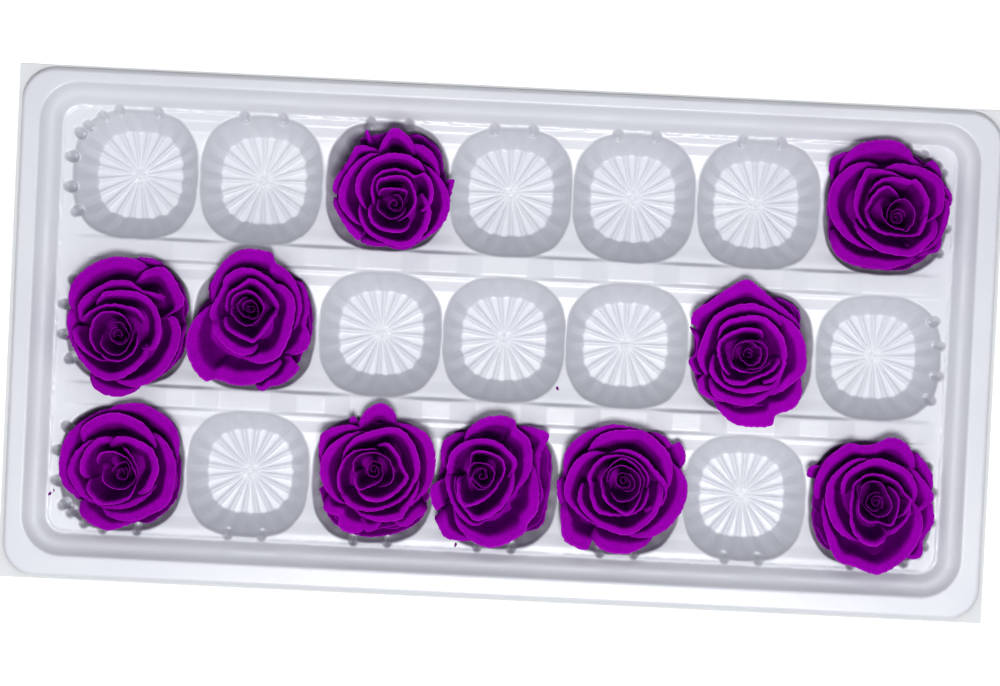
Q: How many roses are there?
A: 10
